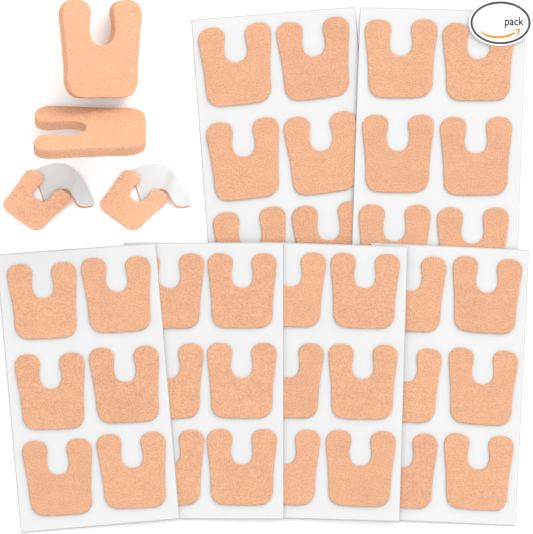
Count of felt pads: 40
